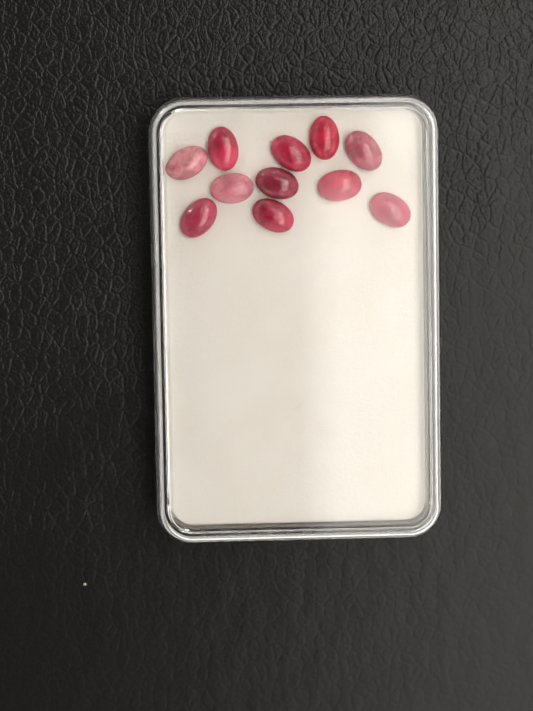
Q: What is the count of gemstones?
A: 11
